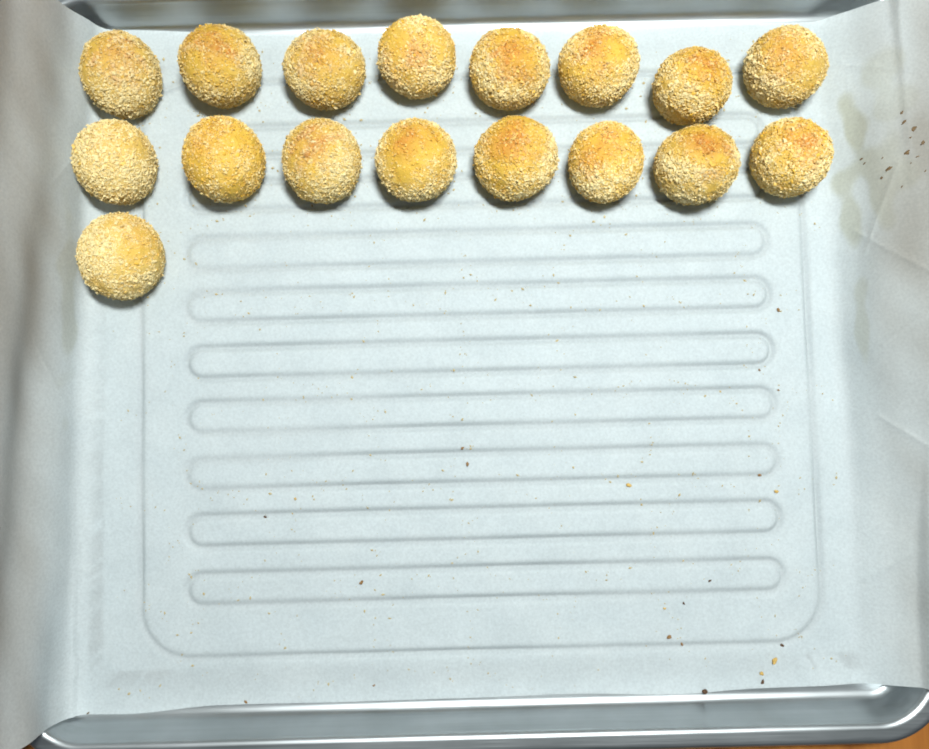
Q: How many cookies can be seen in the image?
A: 17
